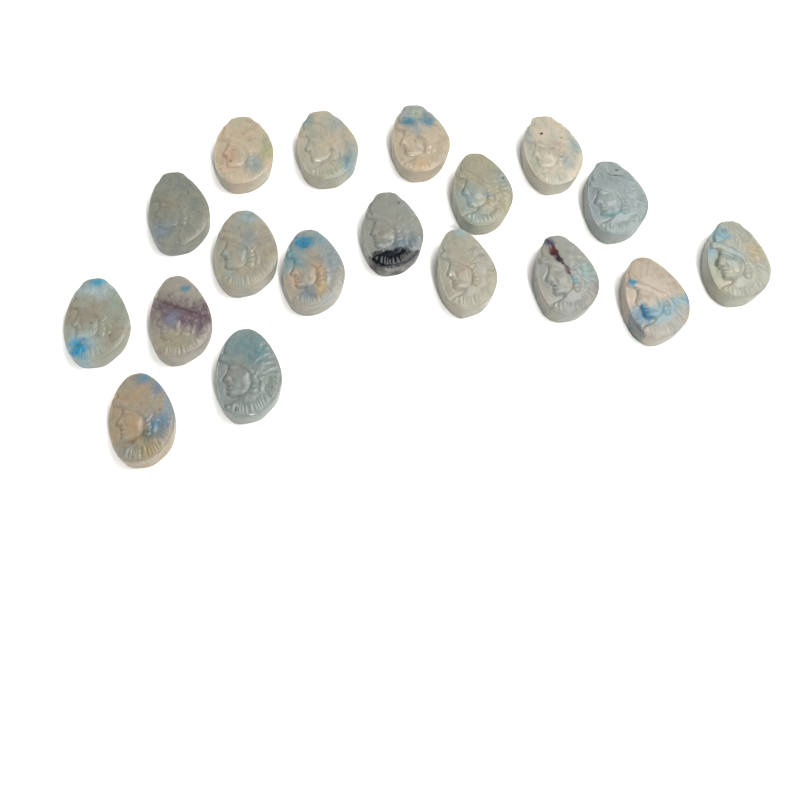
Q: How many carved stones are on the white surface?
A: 18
